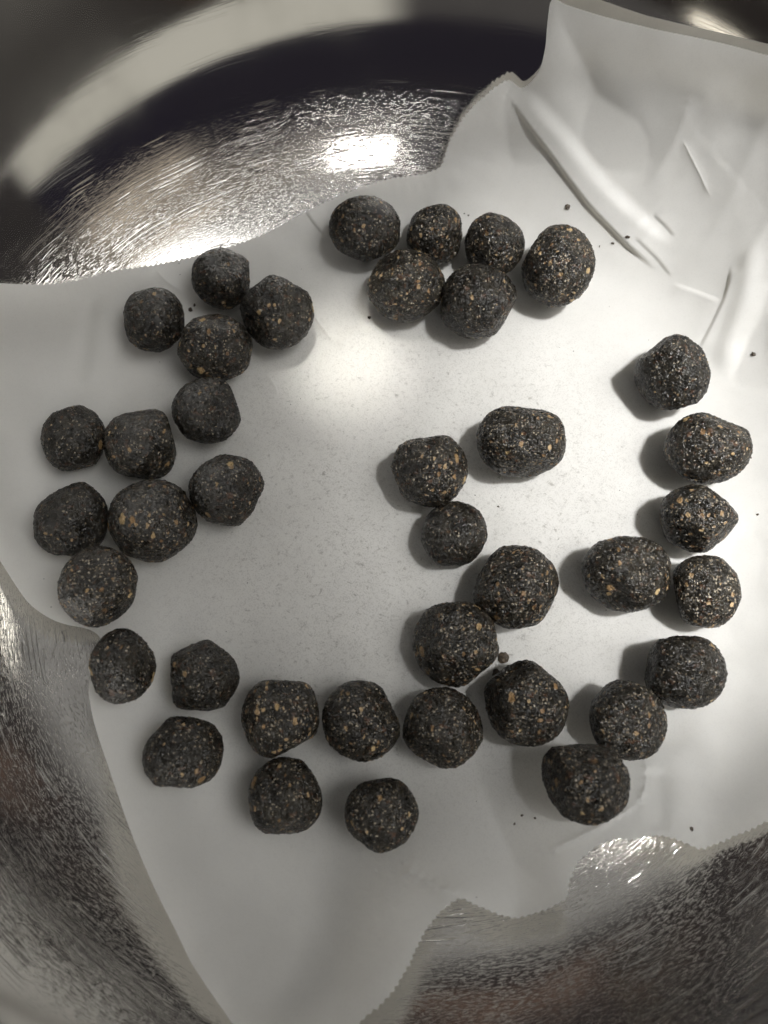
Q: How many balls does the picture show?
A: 39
